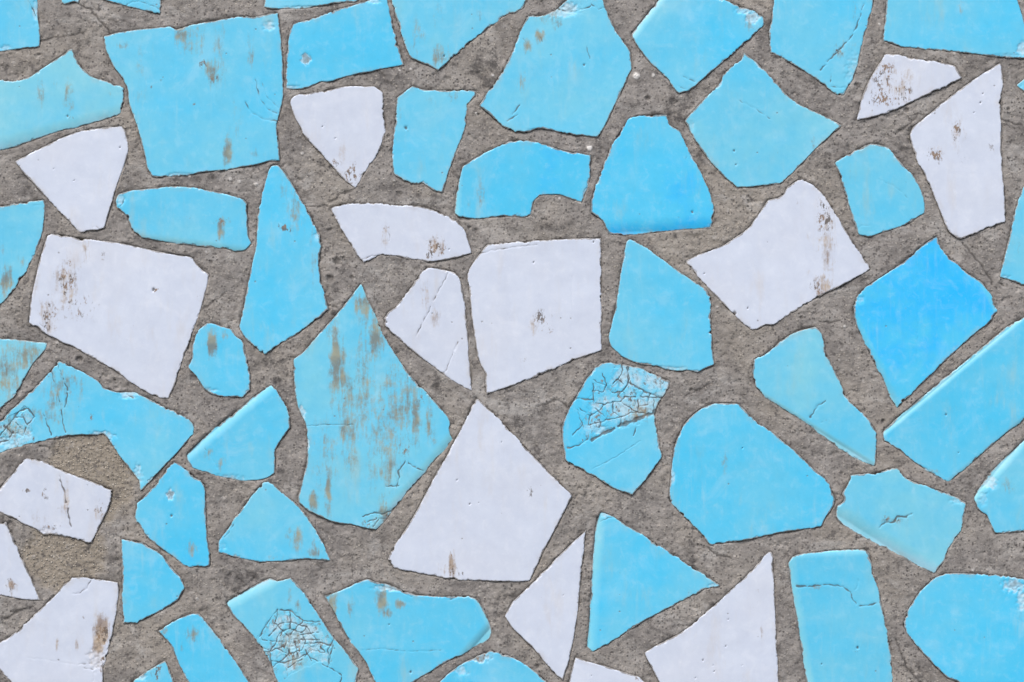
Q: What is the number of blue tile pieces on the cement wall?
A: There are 46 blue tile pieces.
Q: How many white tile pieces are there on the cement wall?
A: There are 16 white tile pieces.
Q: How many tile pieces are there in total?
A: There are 62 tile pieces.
